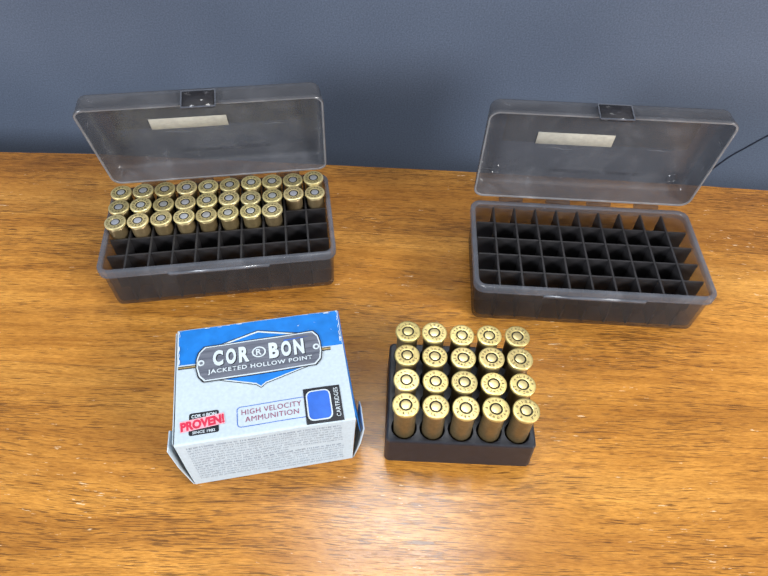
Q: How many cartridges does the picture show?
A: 48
